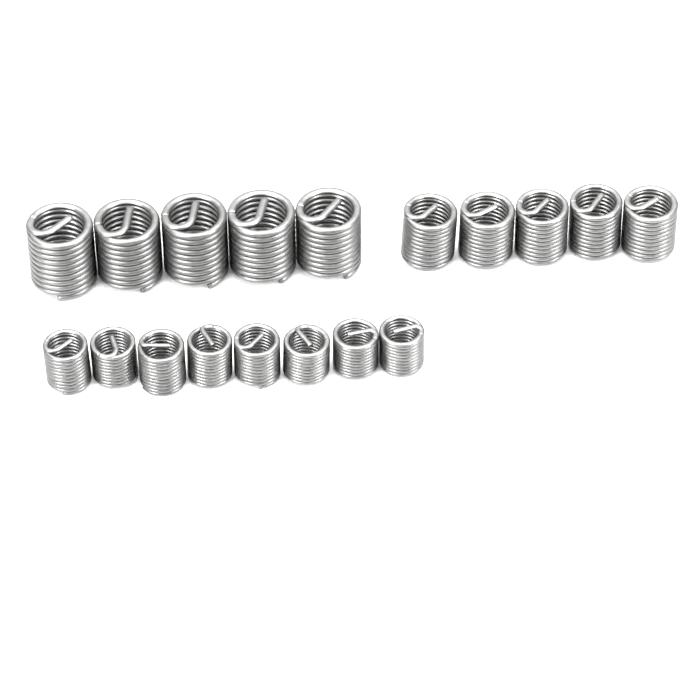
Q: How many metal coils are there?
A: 18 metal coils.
